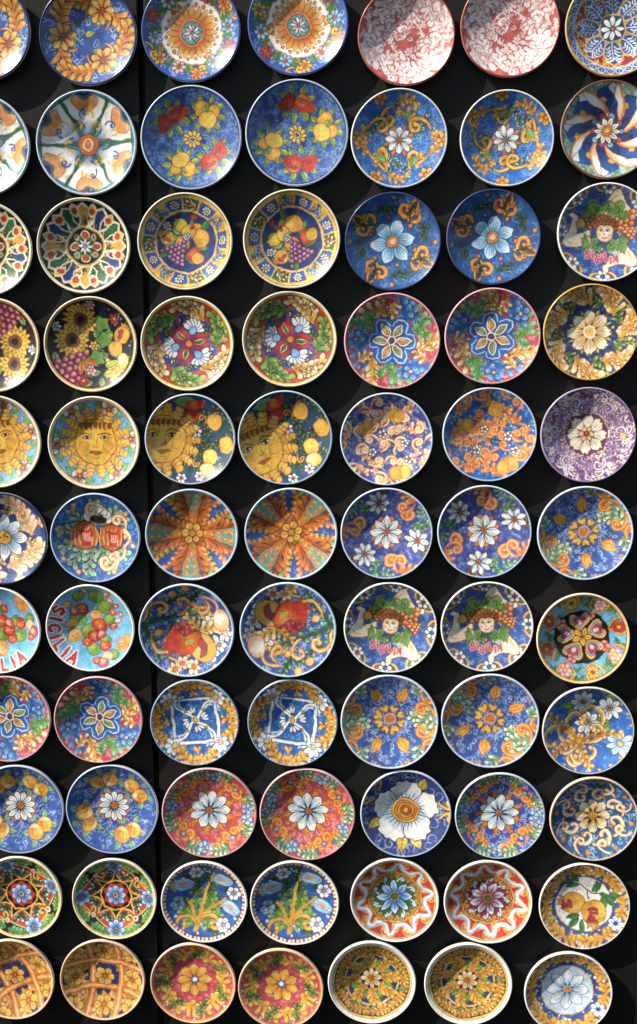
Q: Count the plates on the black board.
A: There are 77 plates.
